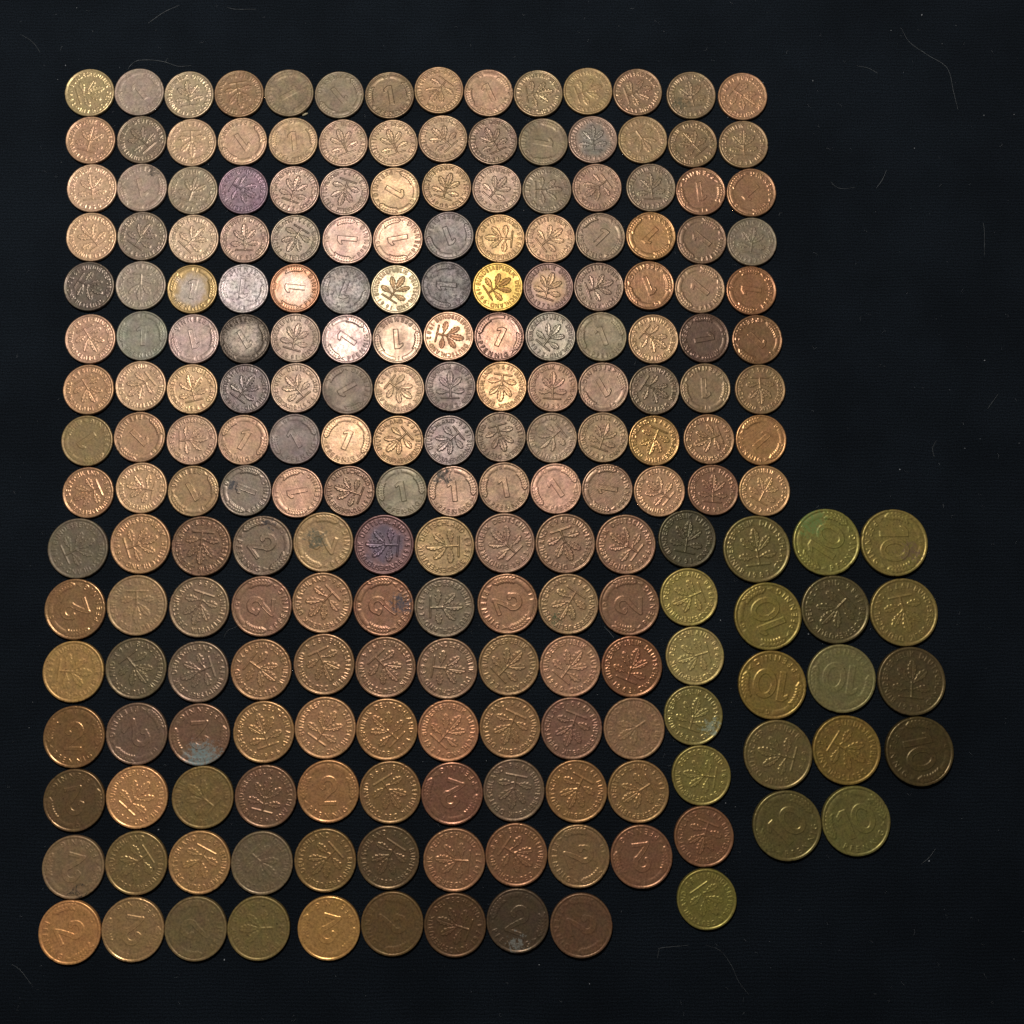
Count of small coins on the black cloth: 126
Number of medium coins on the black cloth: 76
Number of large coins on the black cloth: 14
